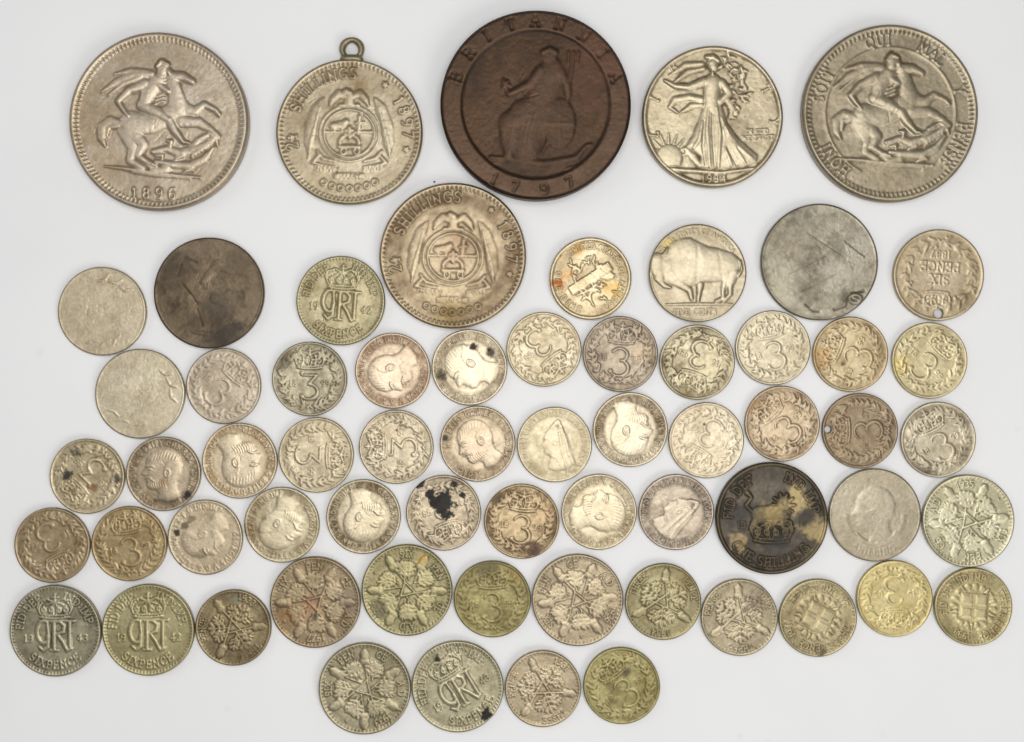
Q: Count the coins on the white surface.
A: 64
